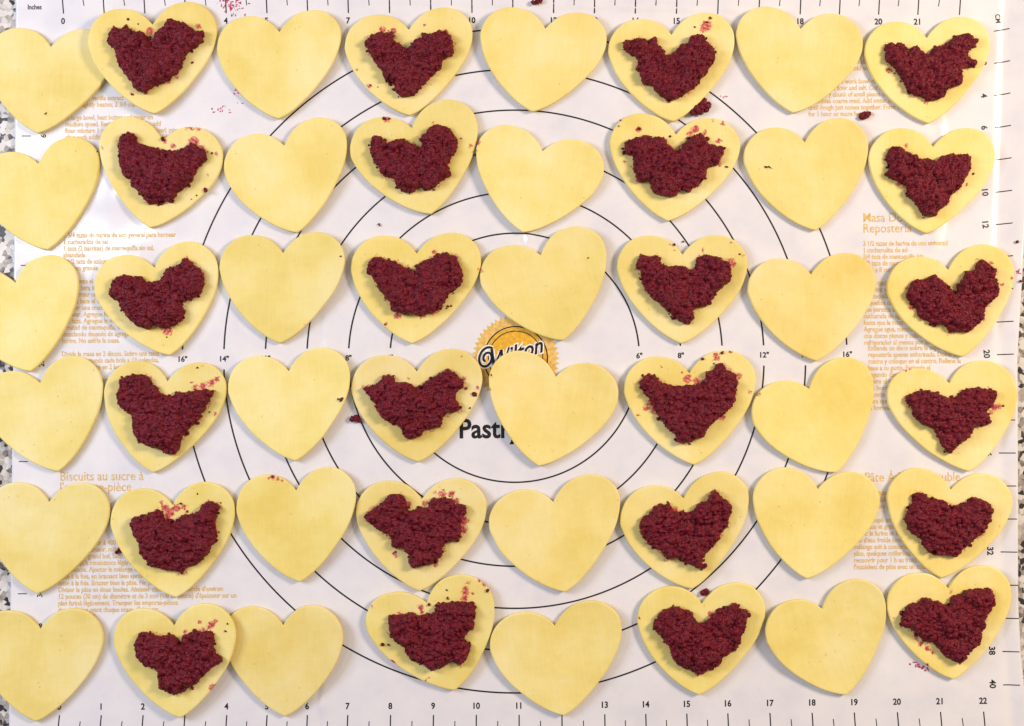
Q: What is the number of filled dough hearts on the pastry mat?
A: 24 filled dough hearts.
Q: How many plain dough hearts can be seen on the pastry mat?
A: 24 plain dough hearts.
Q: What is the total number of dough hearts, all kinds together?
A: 48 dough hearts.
